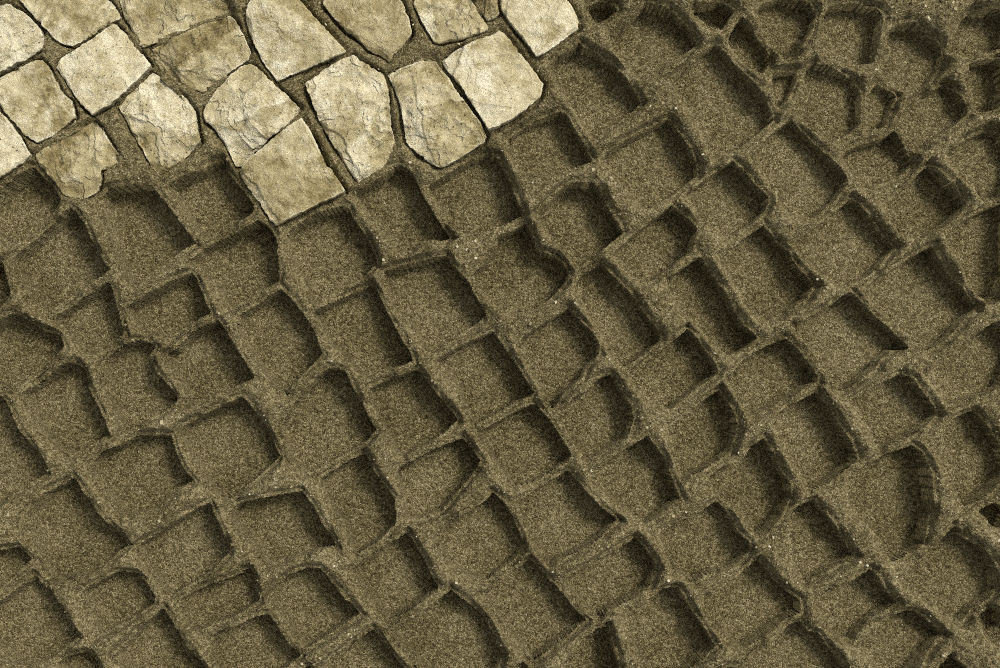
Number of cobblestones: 19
